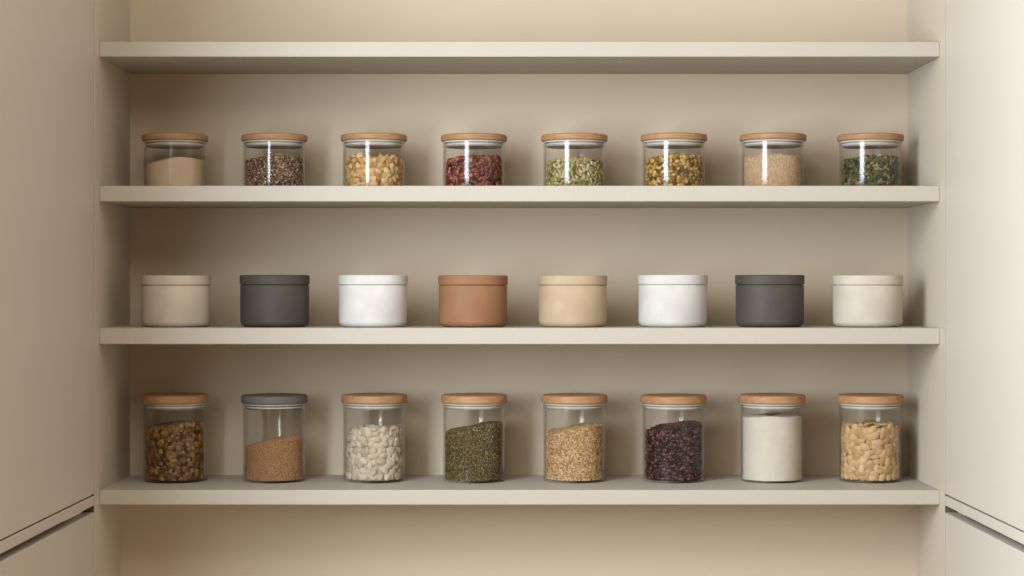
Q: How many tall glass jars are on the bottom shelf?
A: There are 8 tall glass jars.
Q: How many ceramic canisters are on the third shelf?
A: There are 8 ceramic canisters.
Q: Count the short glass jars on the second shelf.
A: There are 8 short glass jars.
